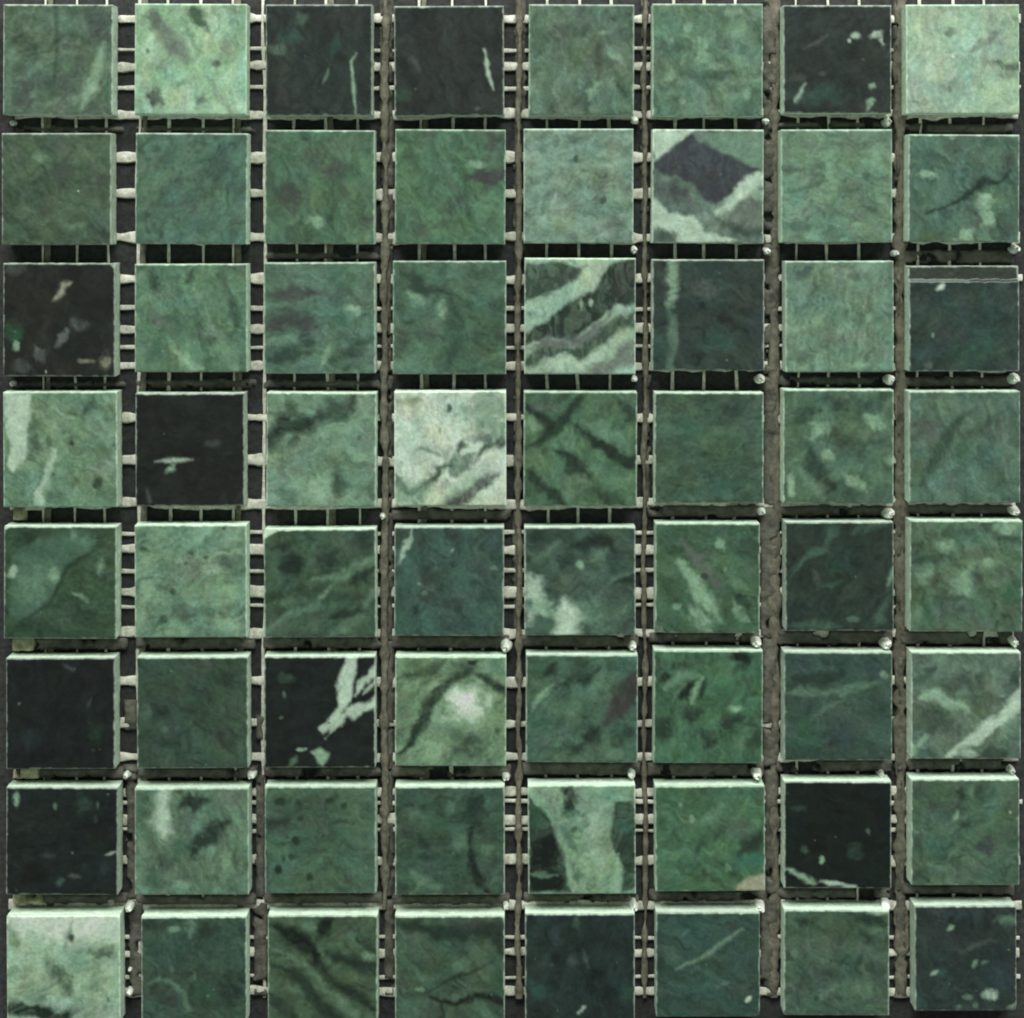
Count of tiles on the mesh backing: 64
